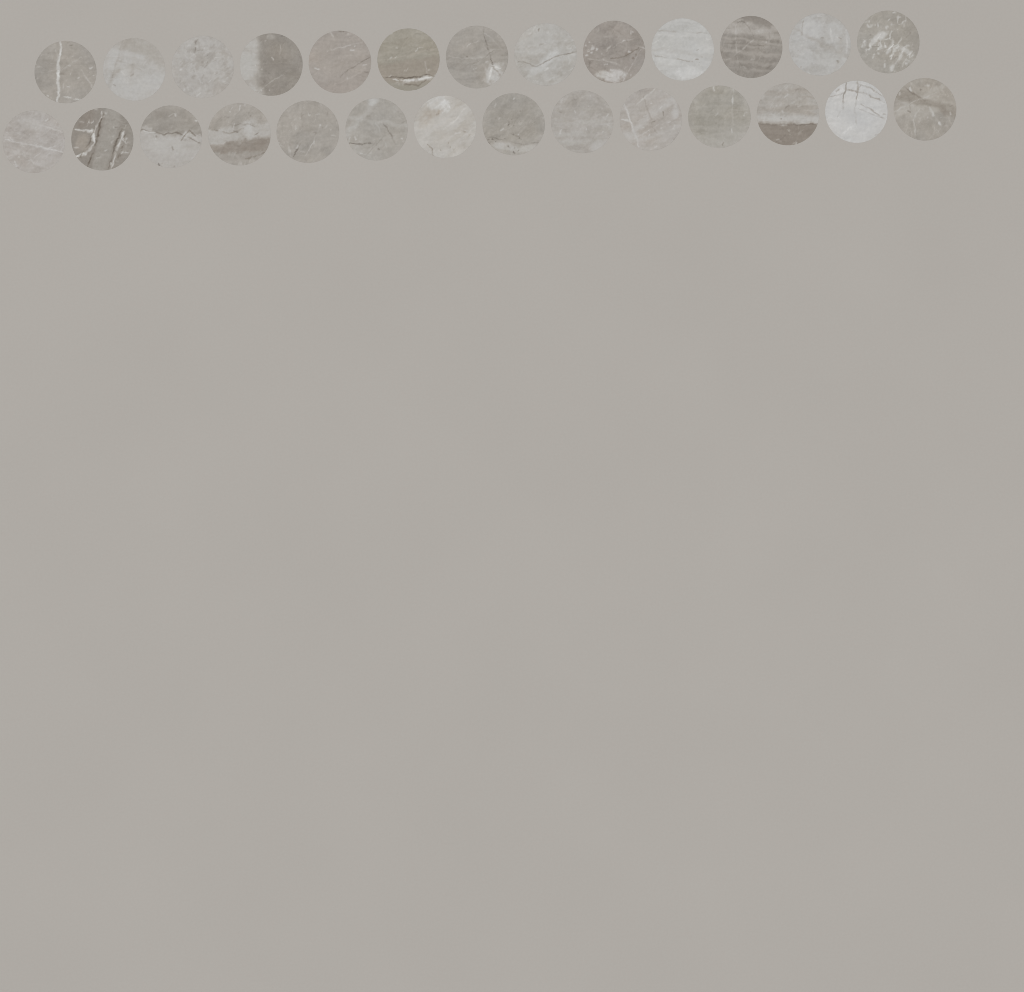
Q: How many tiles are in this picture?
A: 27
